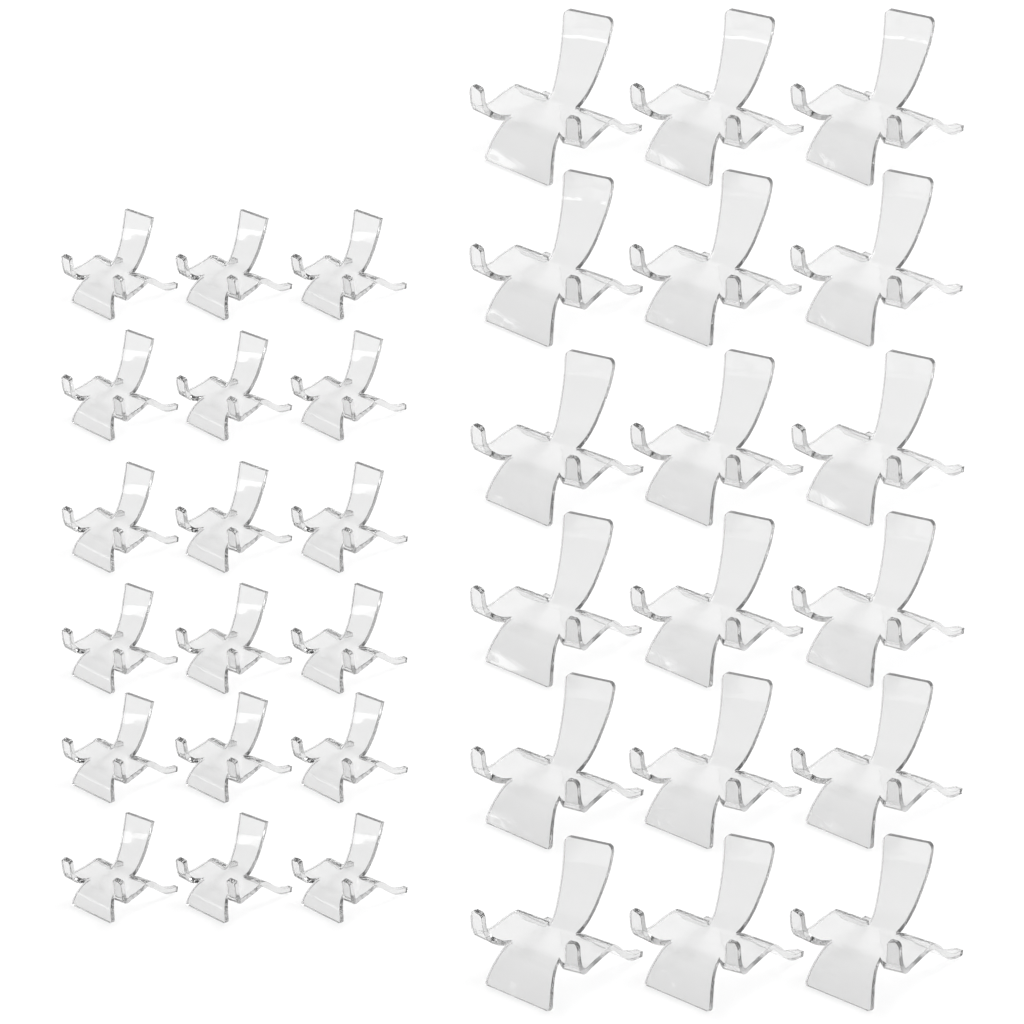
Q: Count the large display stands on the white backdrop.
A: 18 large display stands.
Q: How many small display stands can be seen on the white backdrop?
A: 18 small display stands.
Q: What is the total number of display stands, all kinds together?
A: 36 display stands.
